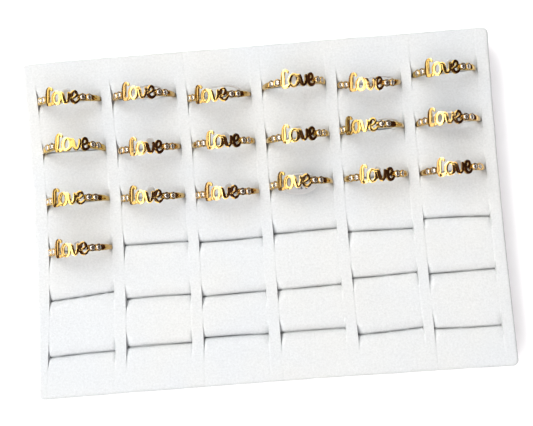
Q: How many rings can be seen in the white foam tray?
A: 19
